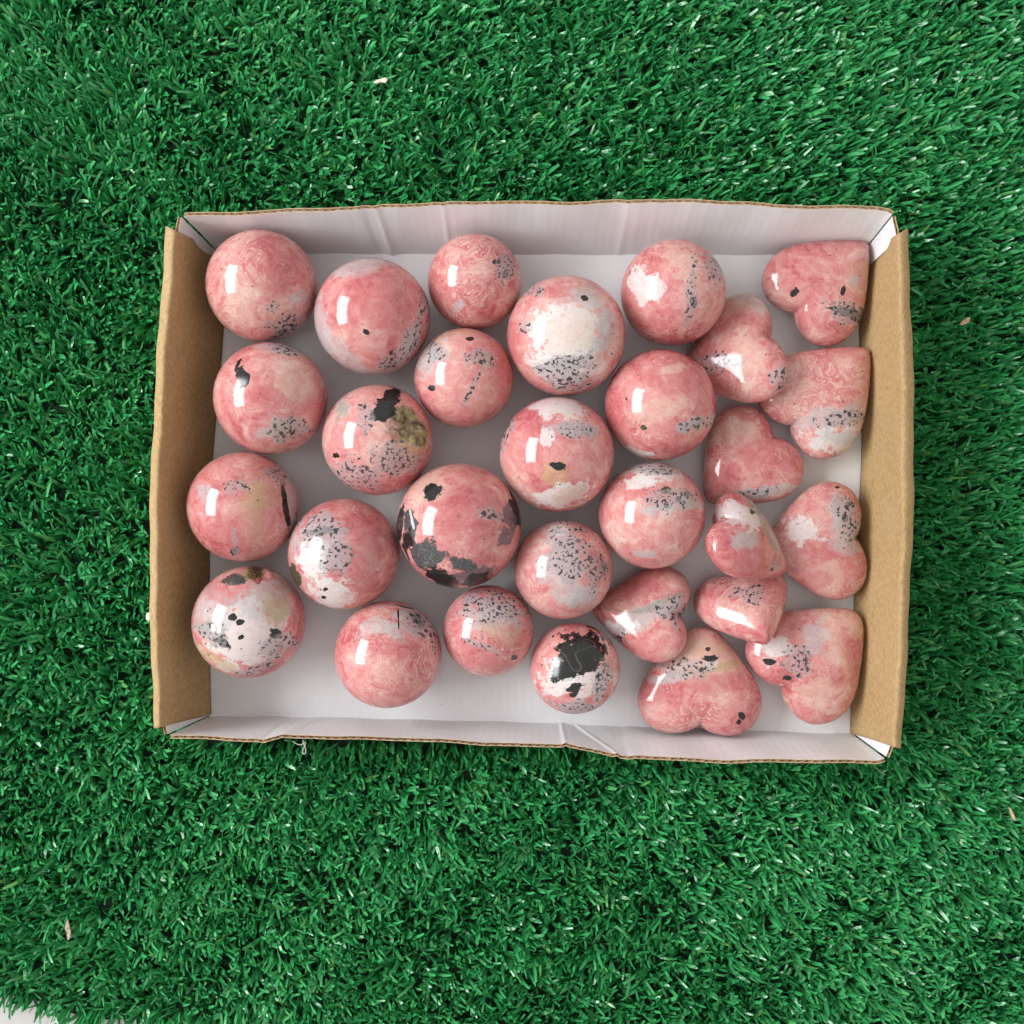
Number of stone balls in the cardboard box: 19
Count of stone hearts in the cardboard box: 10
